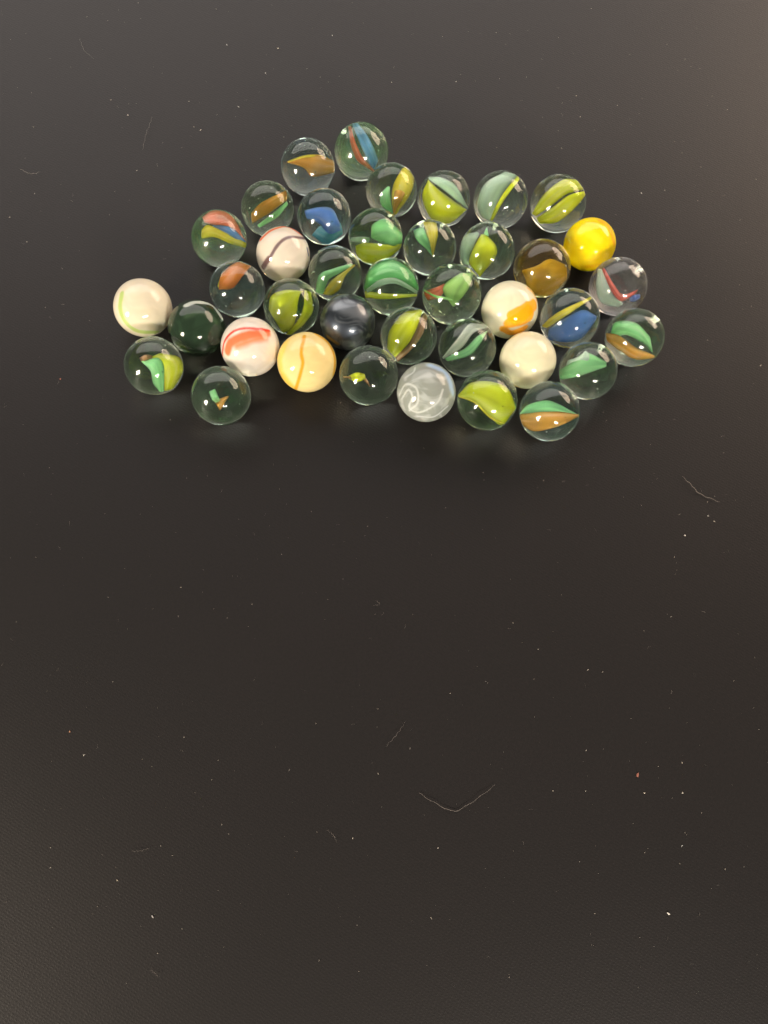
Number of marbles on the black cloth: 39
